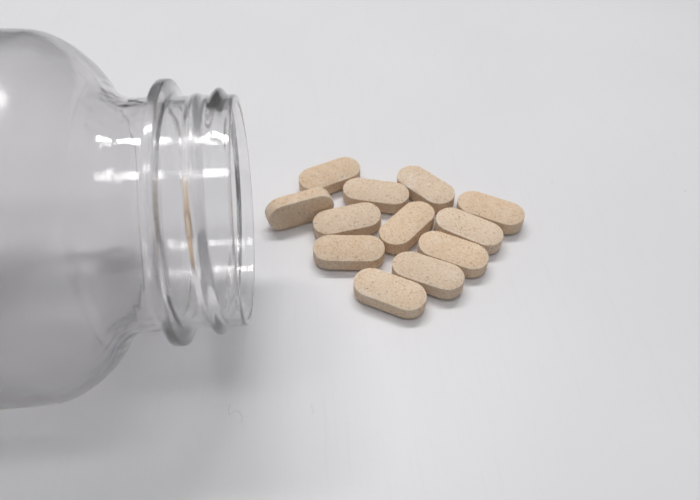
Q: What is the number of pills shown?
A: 12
